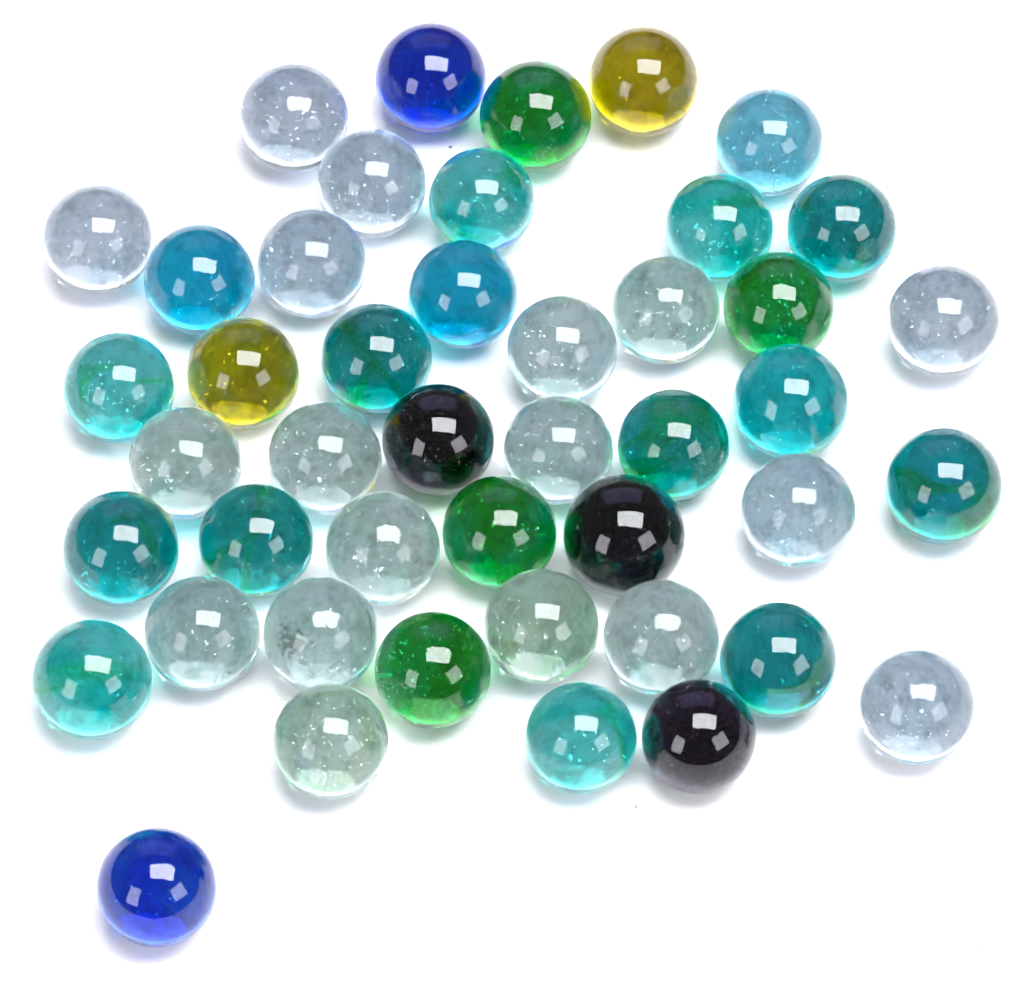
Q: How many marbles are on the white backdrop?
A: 45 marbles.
